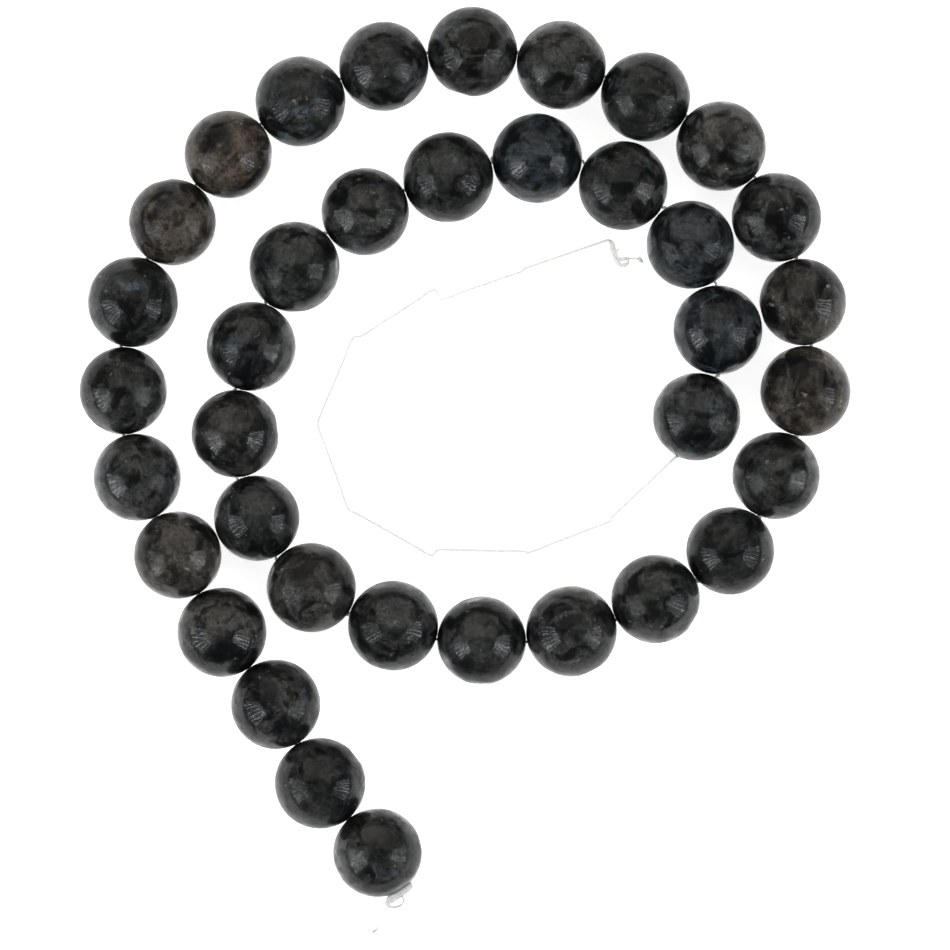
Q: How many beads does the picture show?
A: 37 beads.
